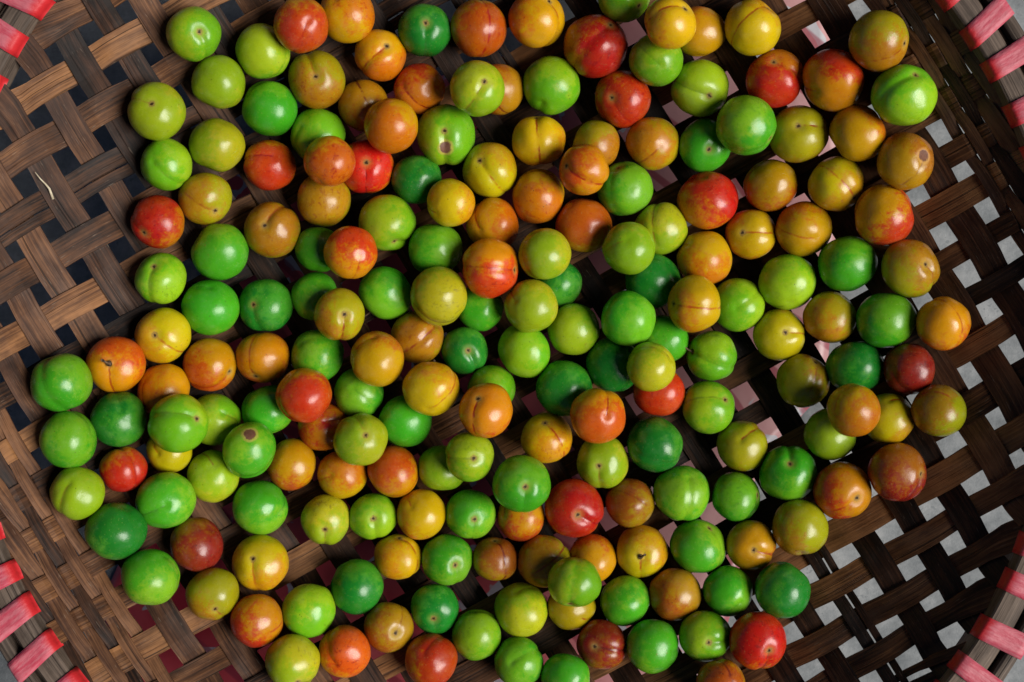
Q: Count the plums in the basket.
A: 200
